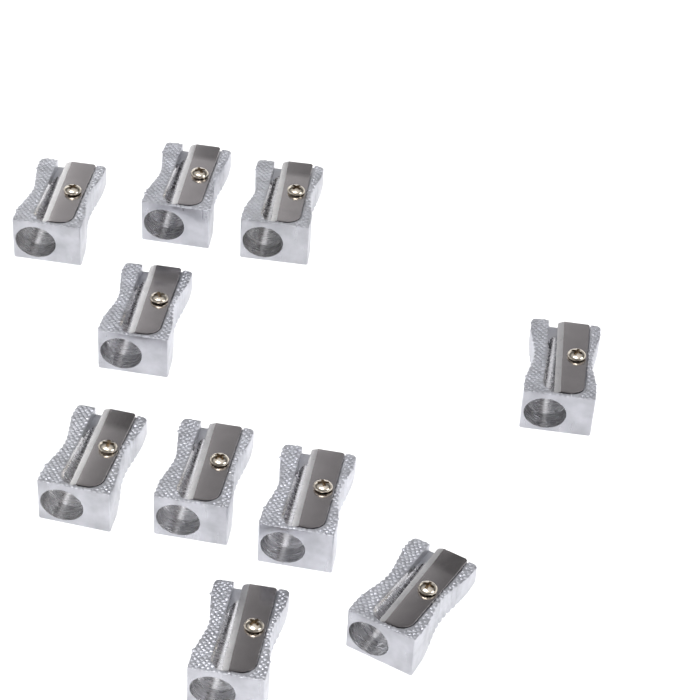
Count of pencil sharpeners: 10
